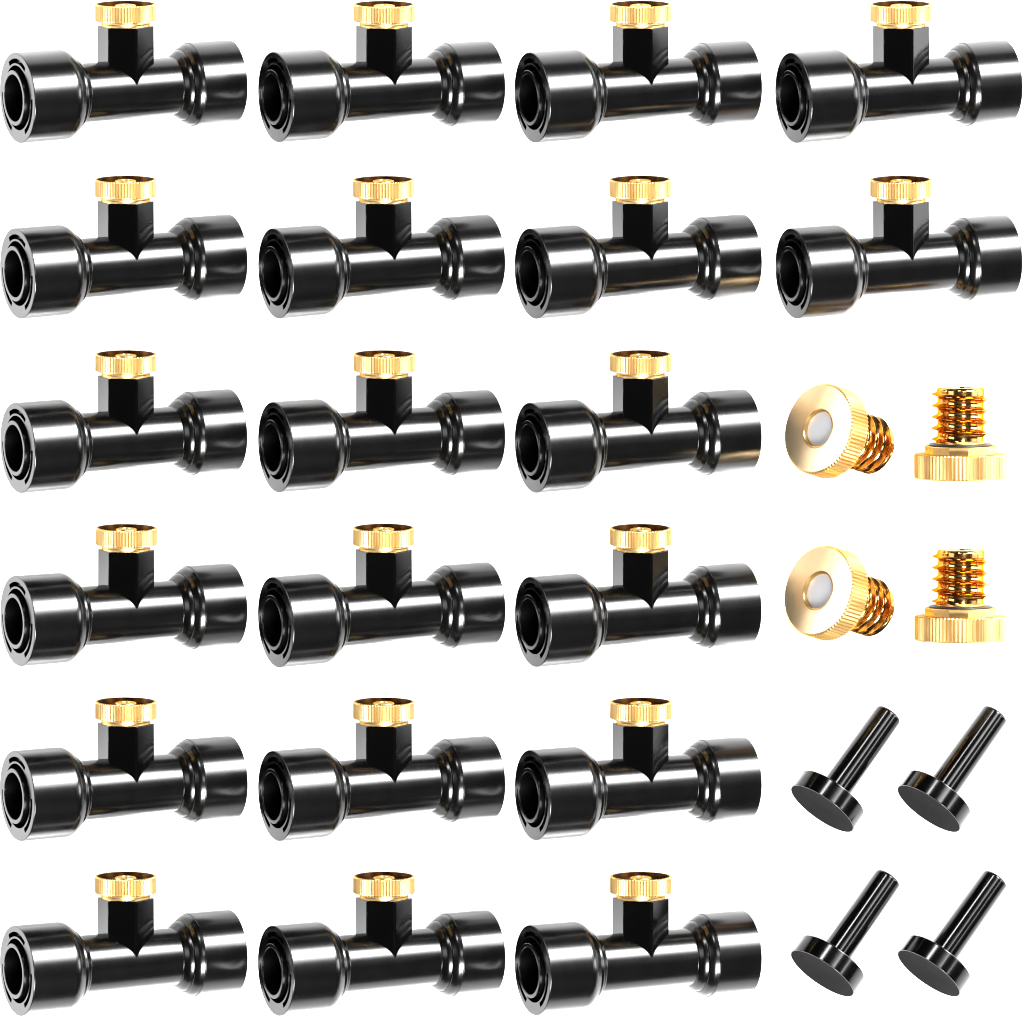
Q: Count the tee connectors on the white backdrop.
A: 20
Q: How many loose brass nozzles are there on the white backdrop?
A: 4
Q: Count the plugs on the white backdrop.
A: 4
